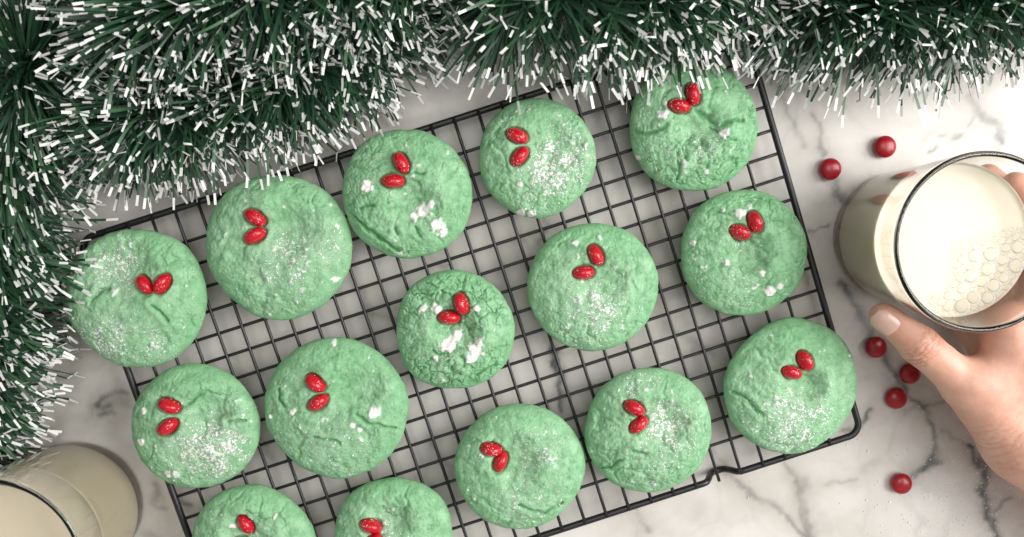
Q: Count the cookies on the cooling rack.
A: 15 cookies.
